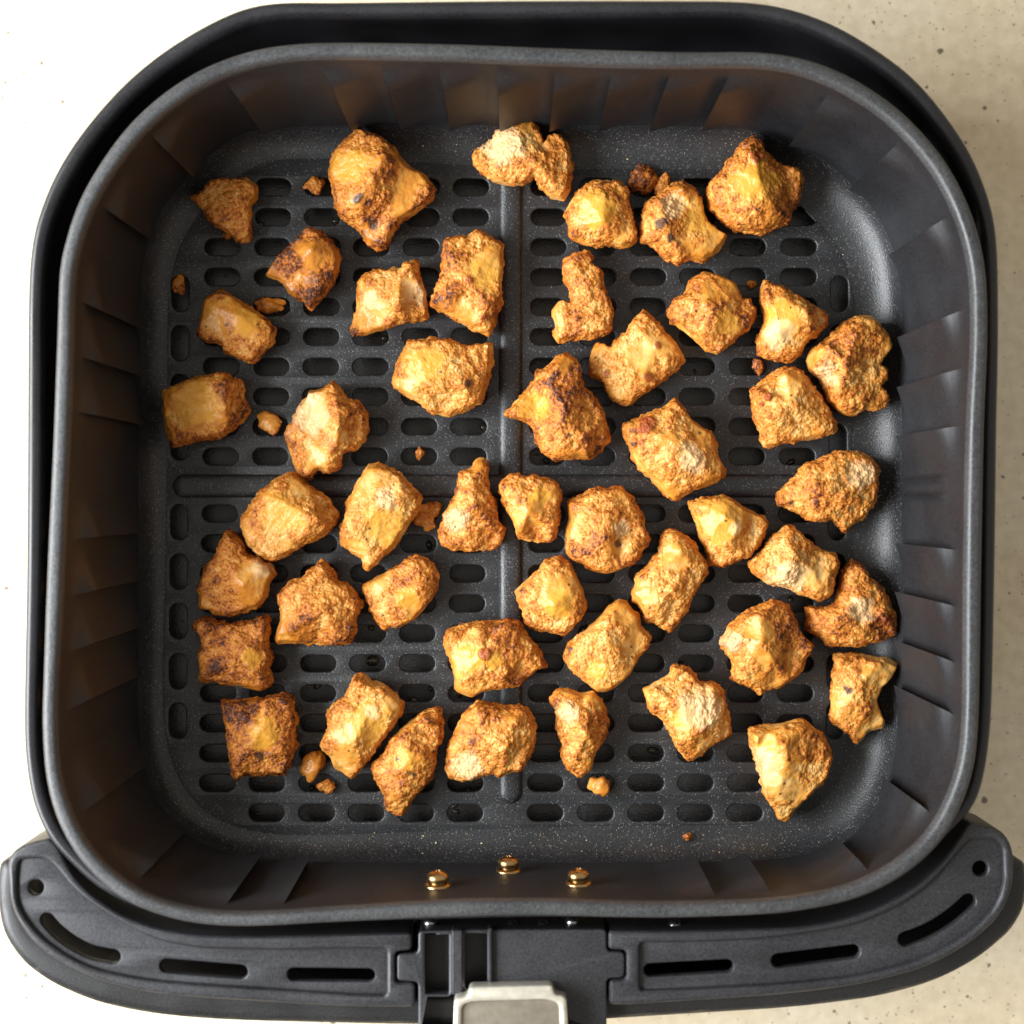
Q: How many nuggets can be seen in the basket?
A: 47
